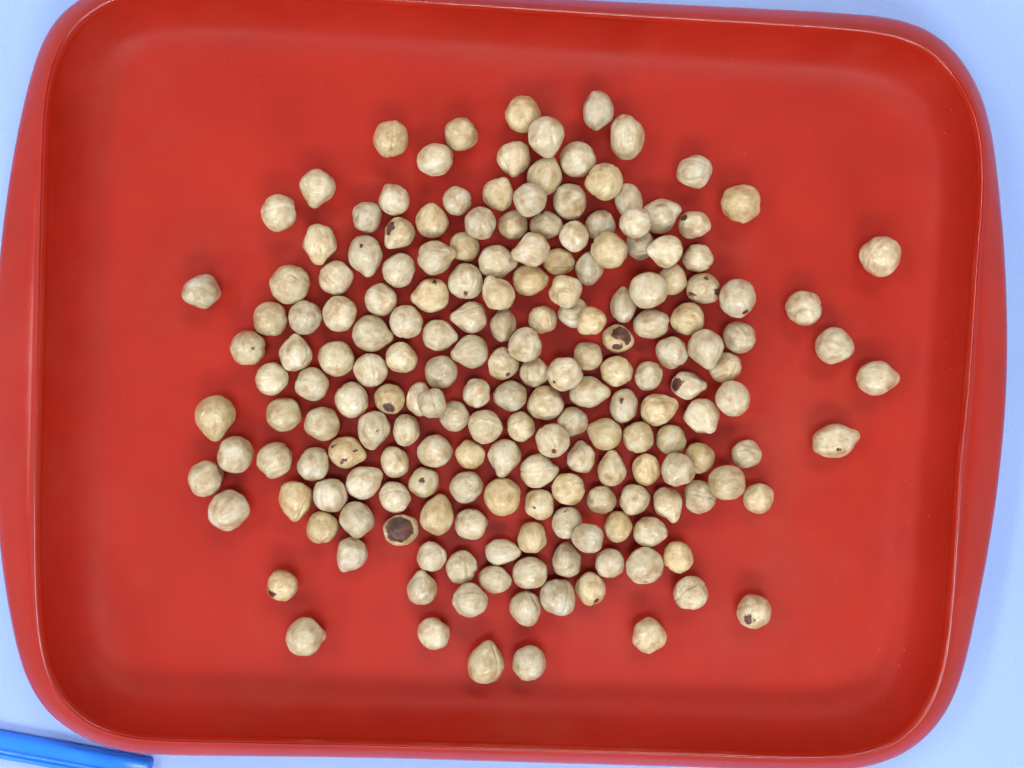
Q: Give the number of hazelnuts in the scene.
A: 189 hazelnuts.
